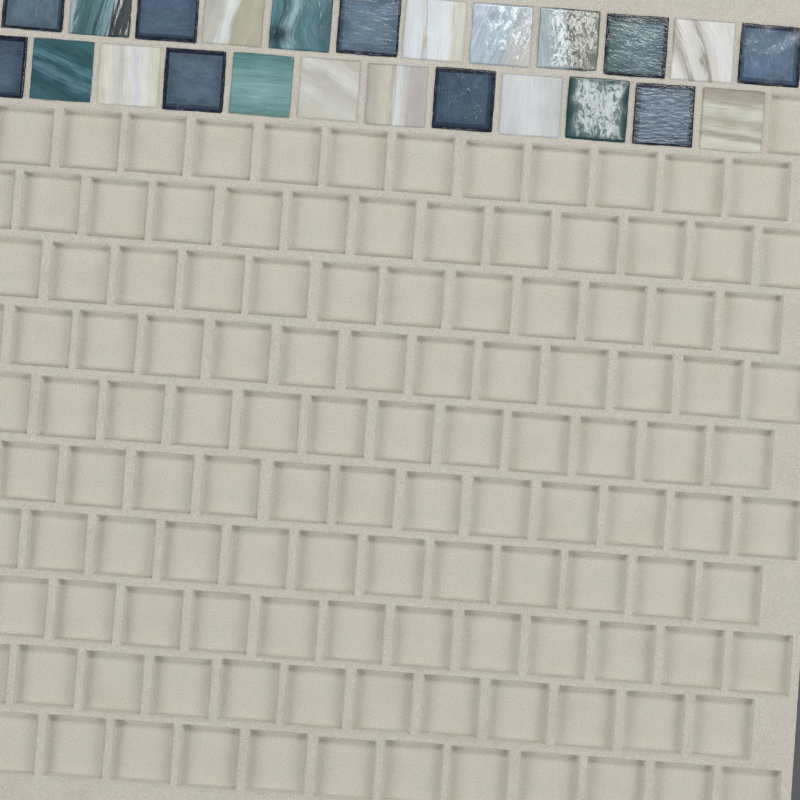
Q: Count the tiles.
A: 24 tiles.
